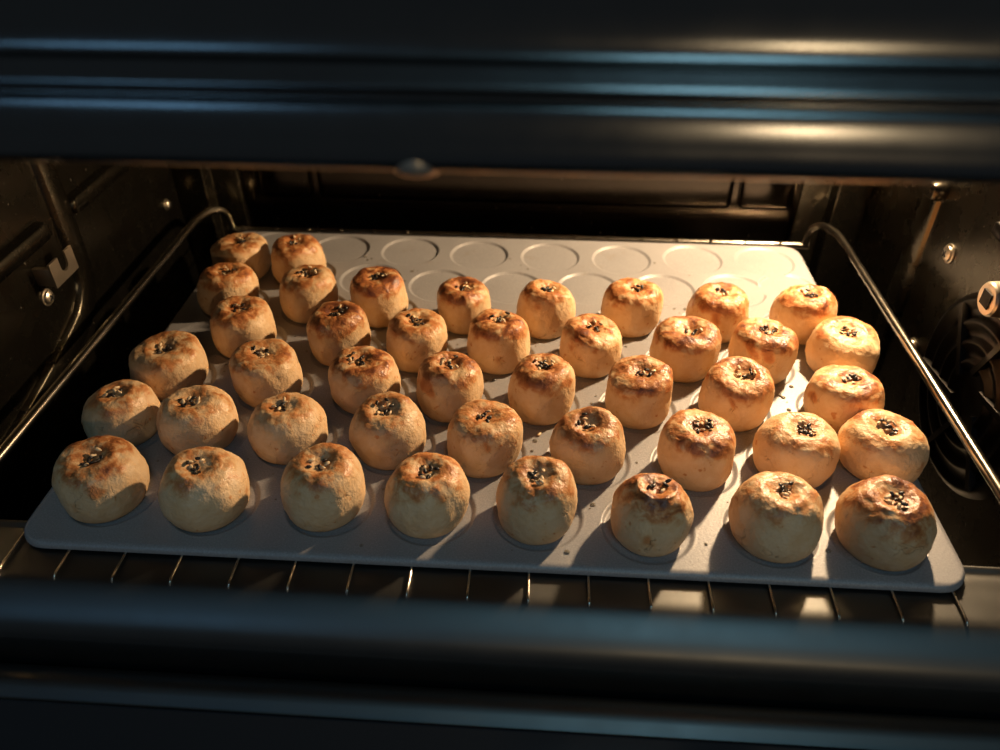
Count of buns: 43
